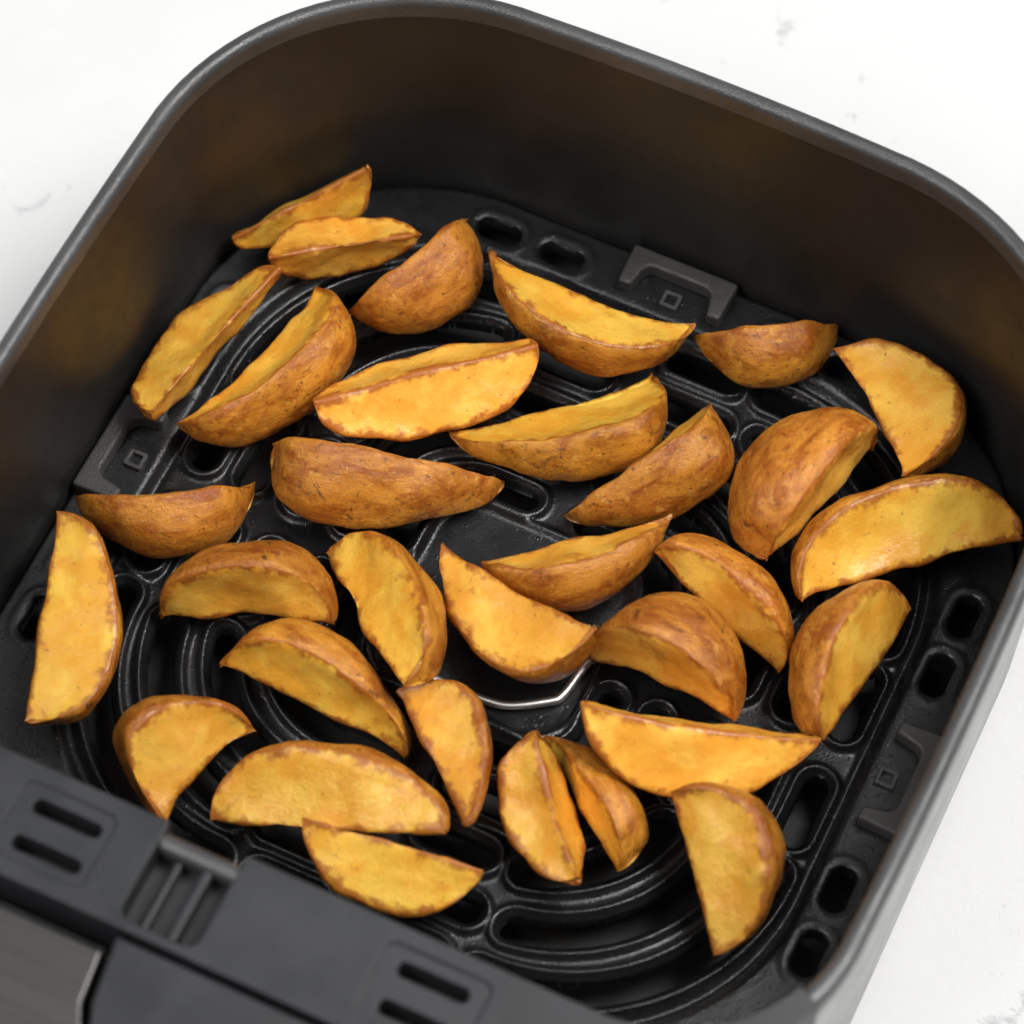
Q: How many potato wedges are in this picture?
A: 32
